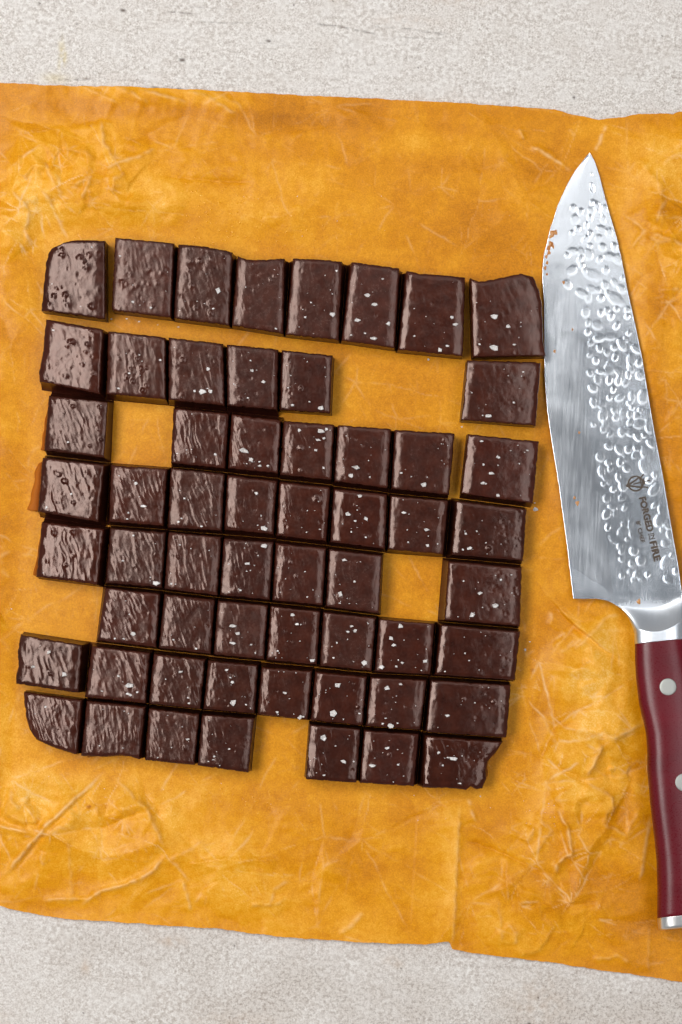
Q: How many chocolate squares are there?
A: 58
